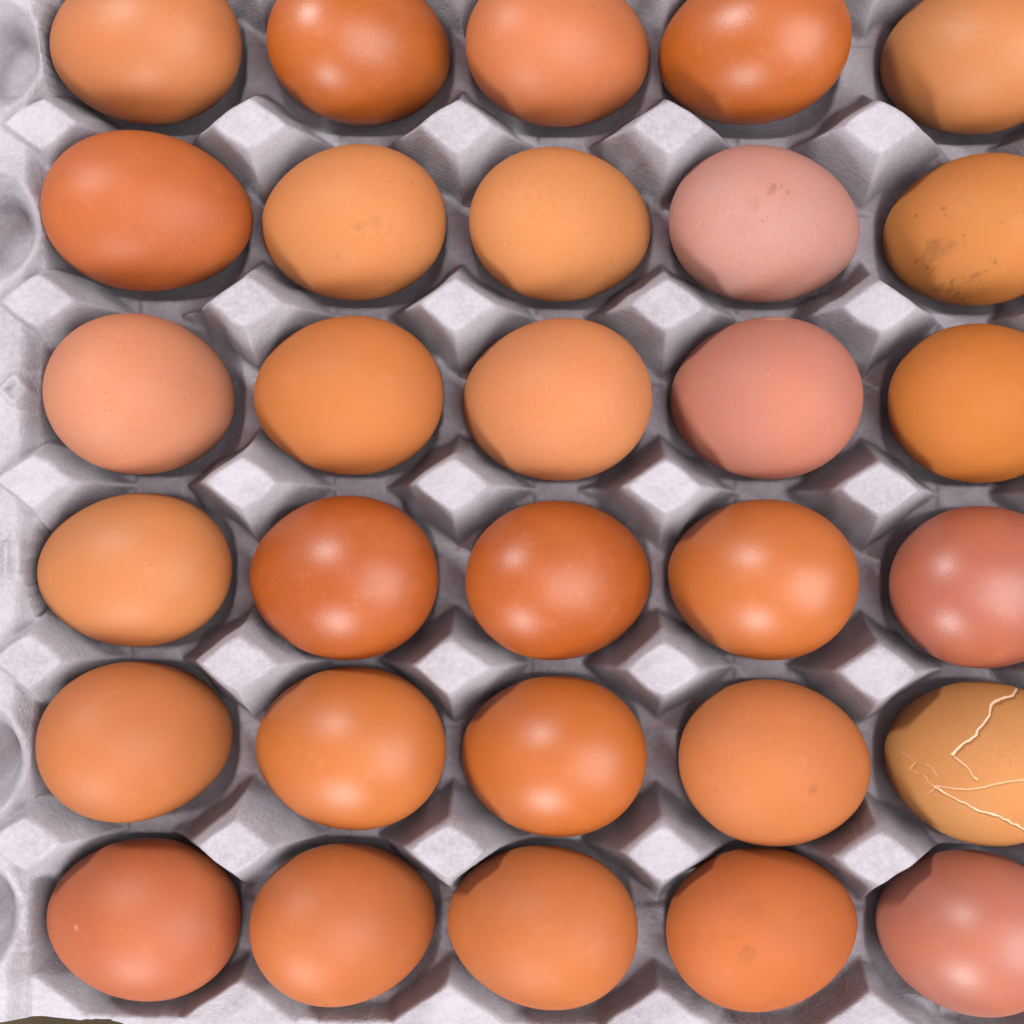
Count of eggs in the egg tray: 30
